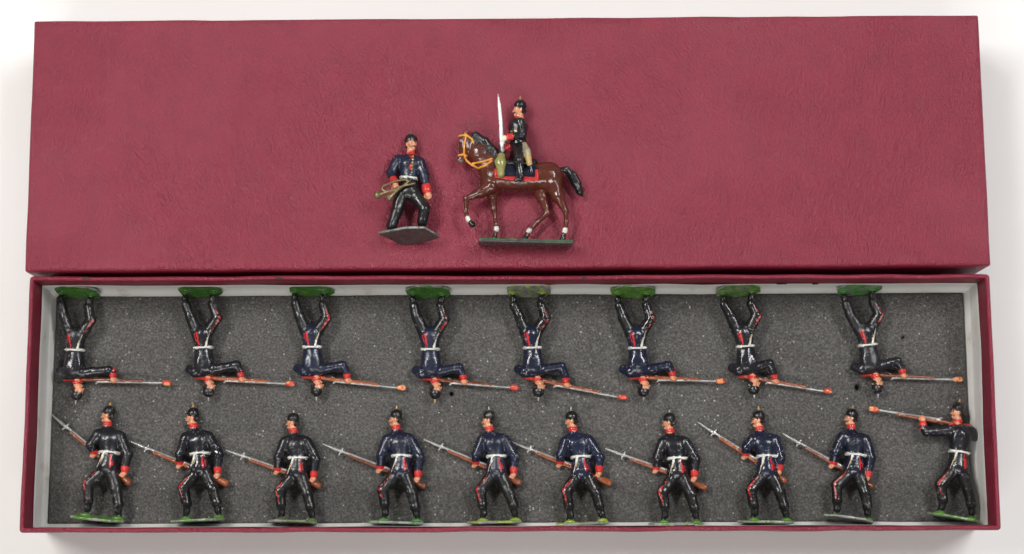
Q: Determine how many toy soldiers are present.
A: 20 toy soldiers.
